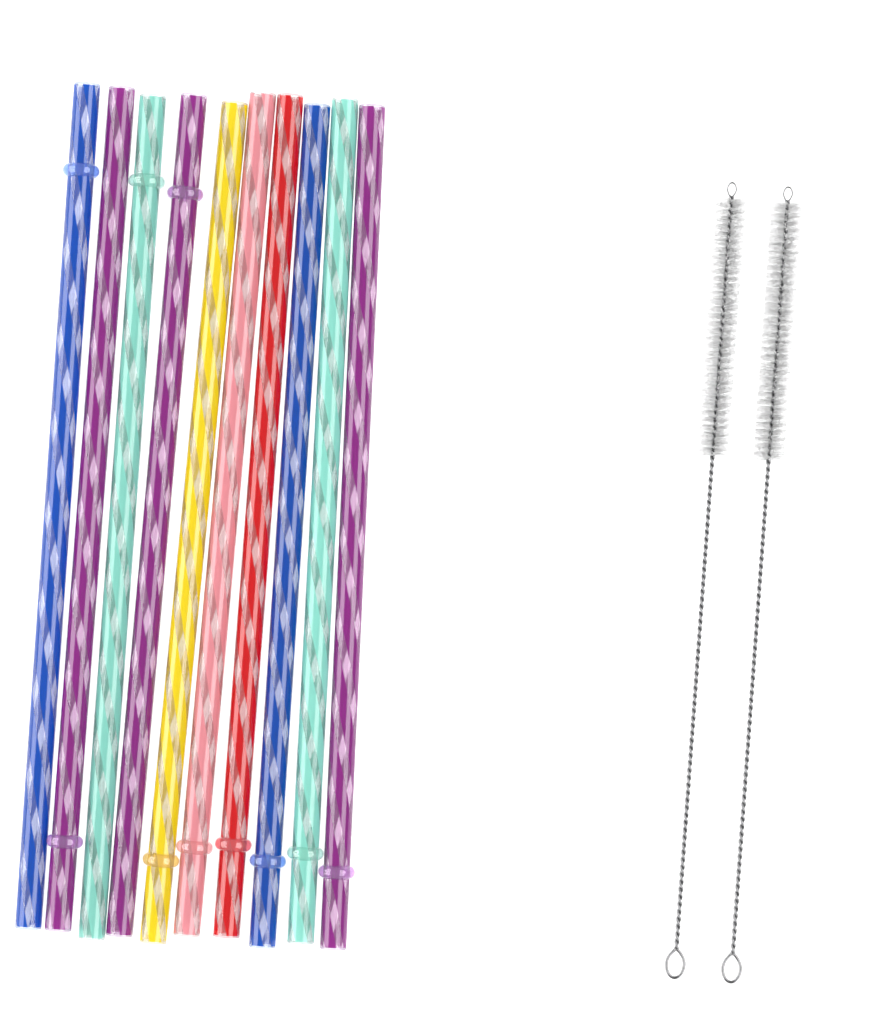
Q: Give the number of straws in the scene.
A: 10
